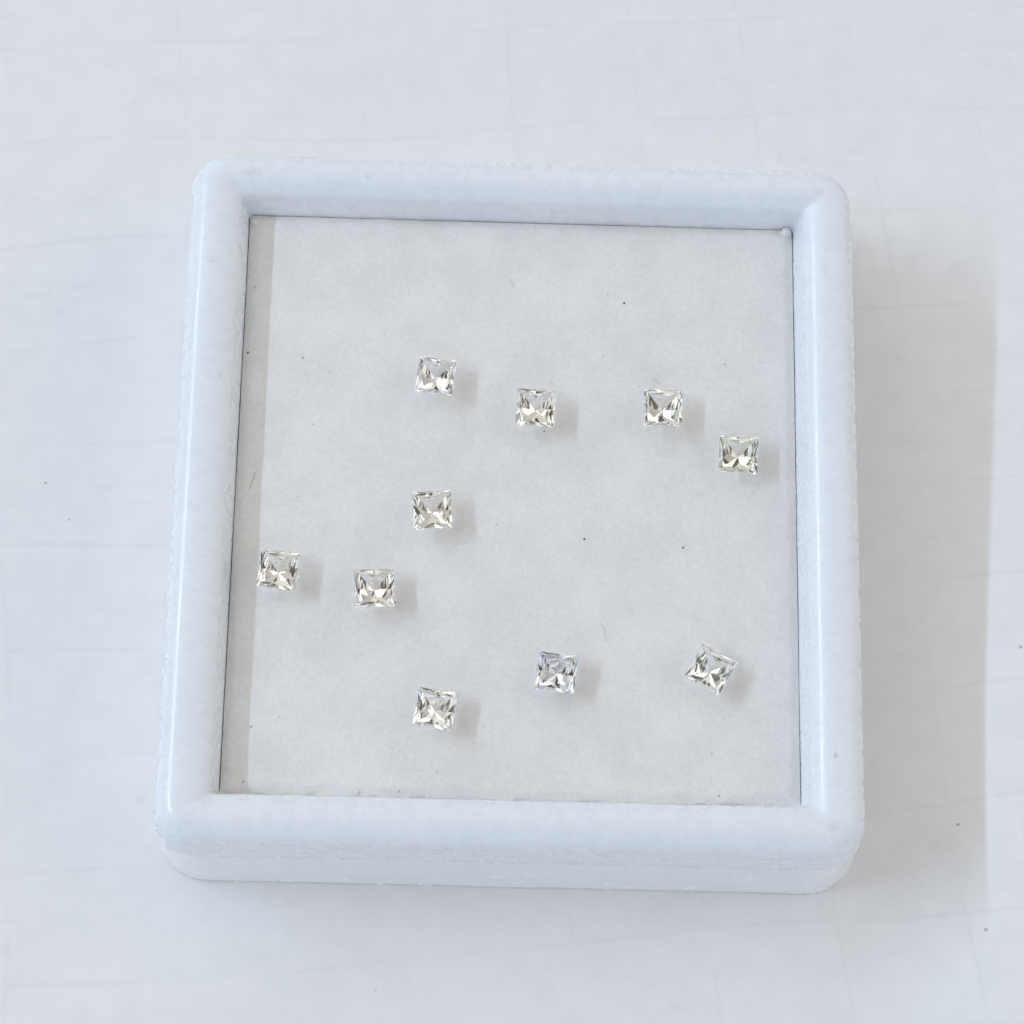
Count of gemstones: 10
